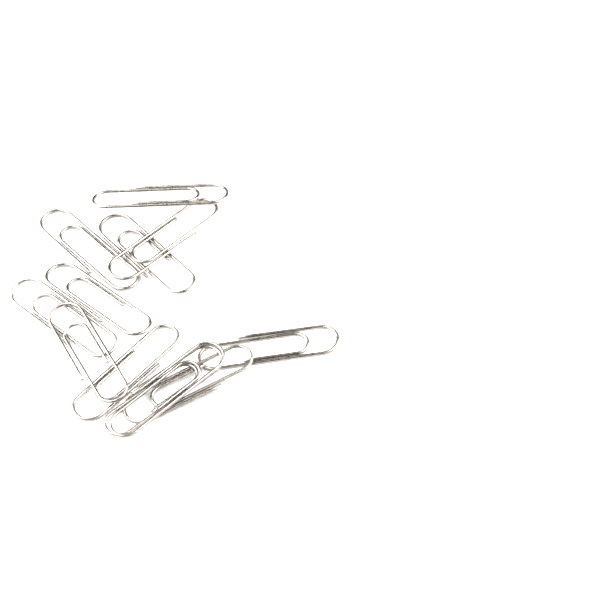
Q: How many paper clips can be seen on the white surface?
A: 12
